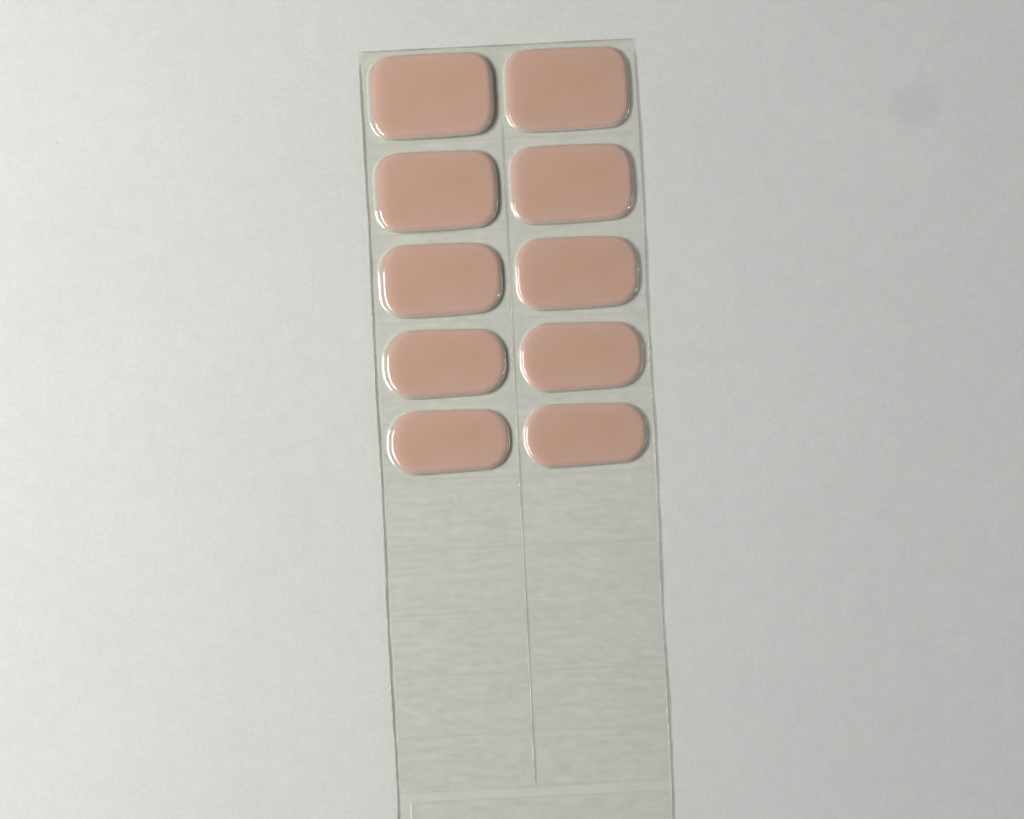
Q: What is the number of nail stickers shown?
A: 10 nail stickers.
